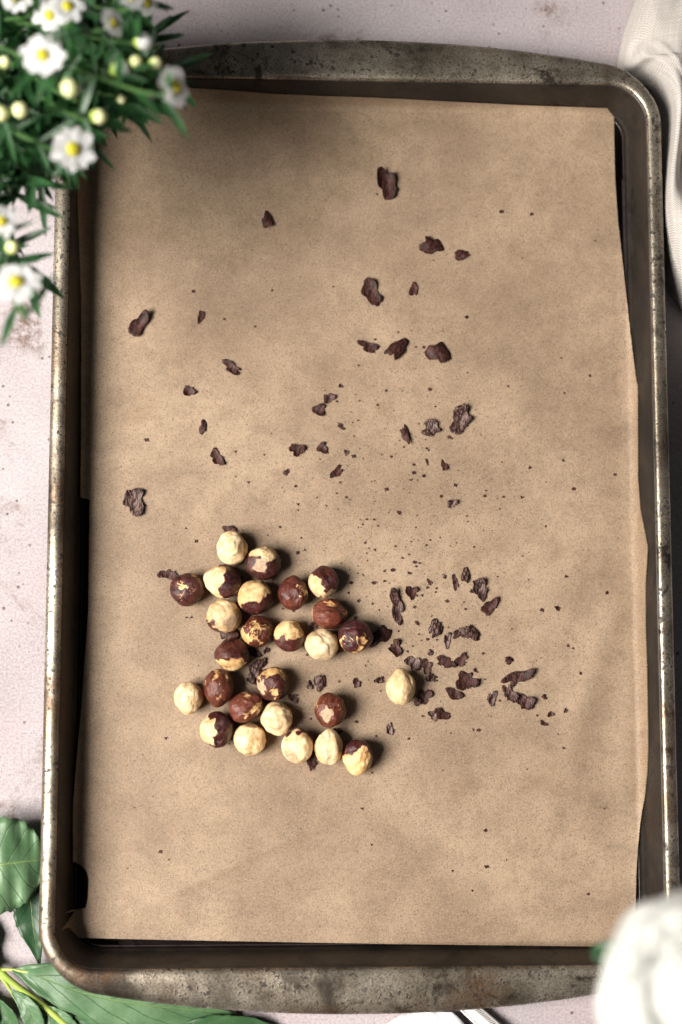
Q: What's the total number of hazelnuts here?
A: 26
